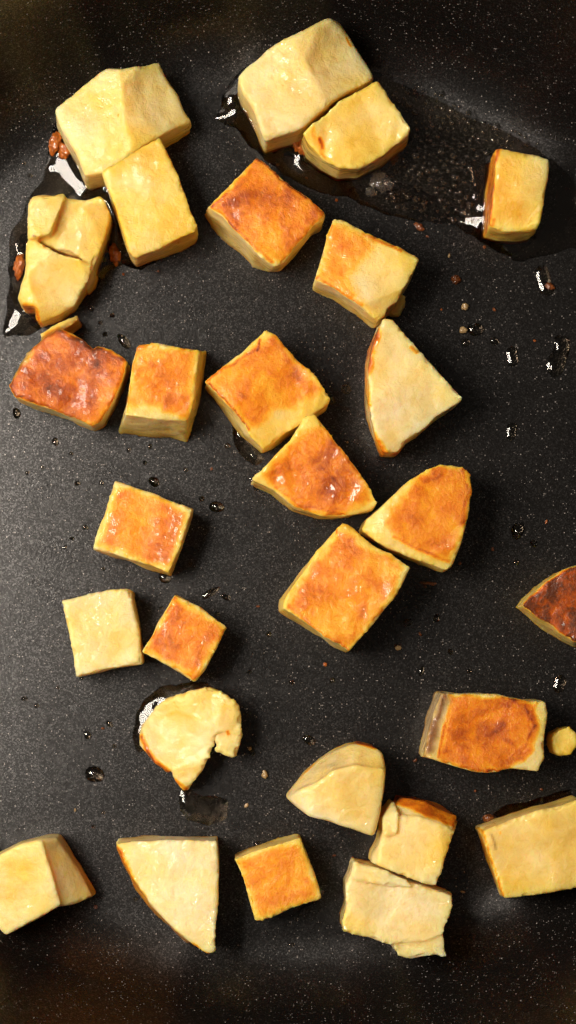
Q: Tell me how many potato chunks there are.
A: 29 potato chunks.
